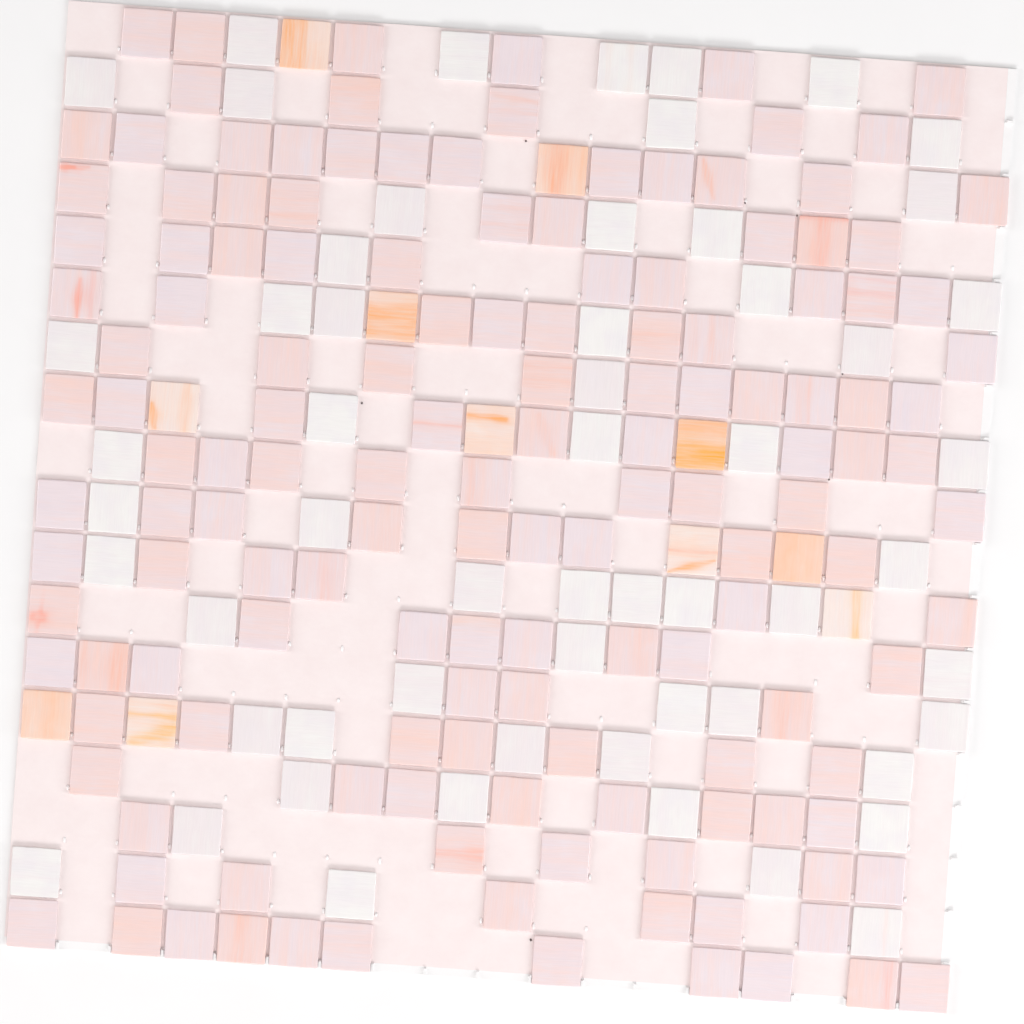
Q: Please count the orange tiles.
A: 11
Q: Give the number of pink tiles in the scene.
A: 145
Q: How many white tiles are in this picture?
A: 57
